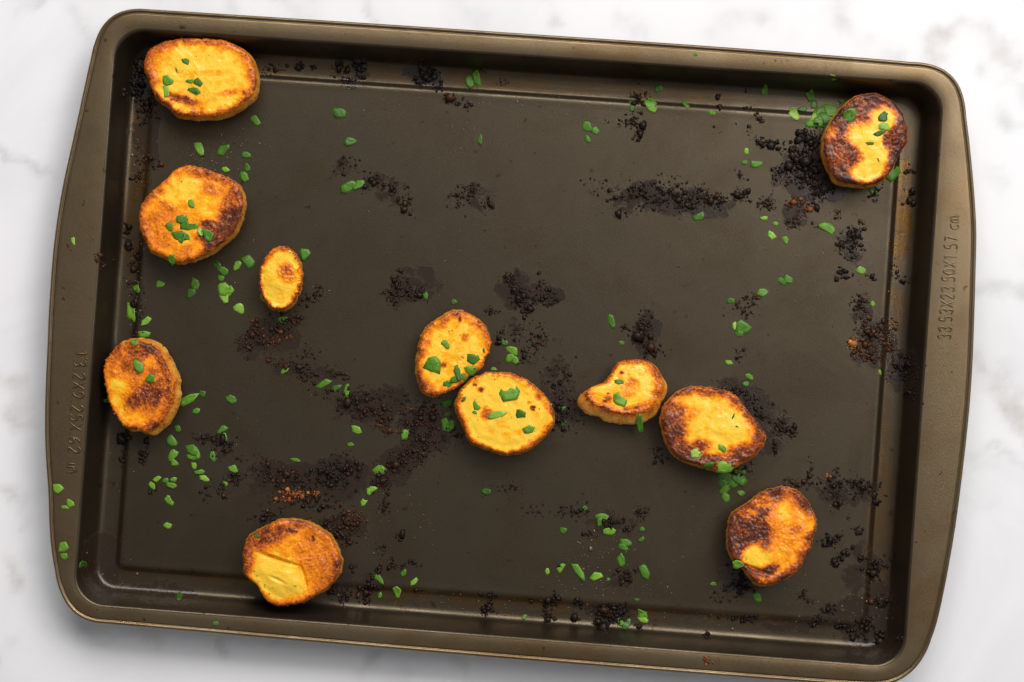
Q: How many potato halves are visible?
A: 11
